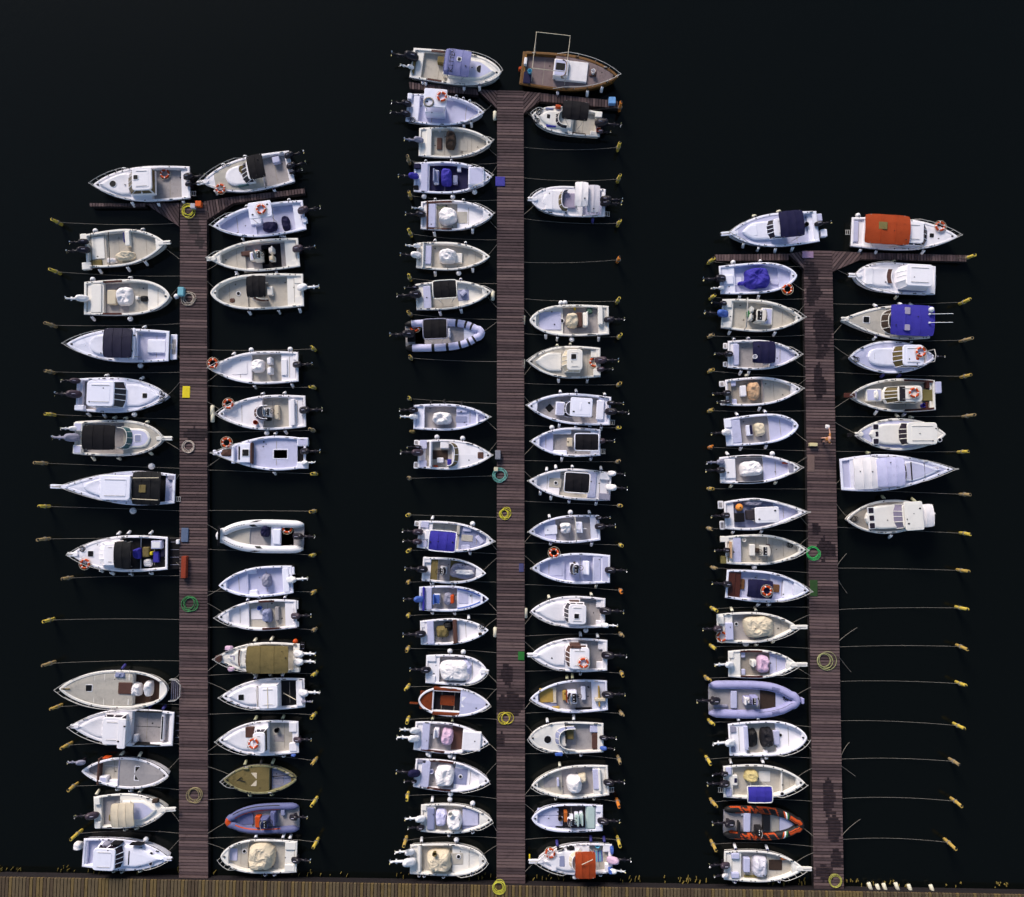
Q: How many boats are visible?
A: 91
